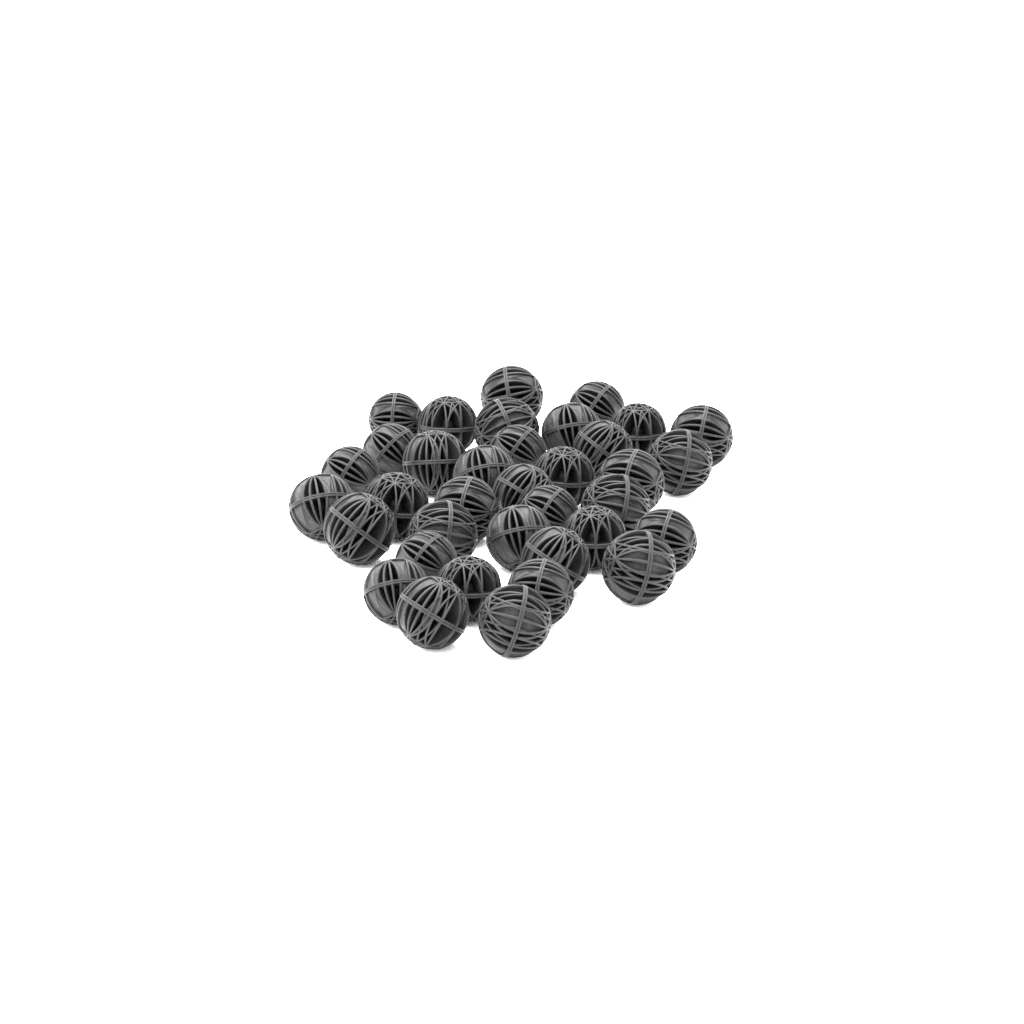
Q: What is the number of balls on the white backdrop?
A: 36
